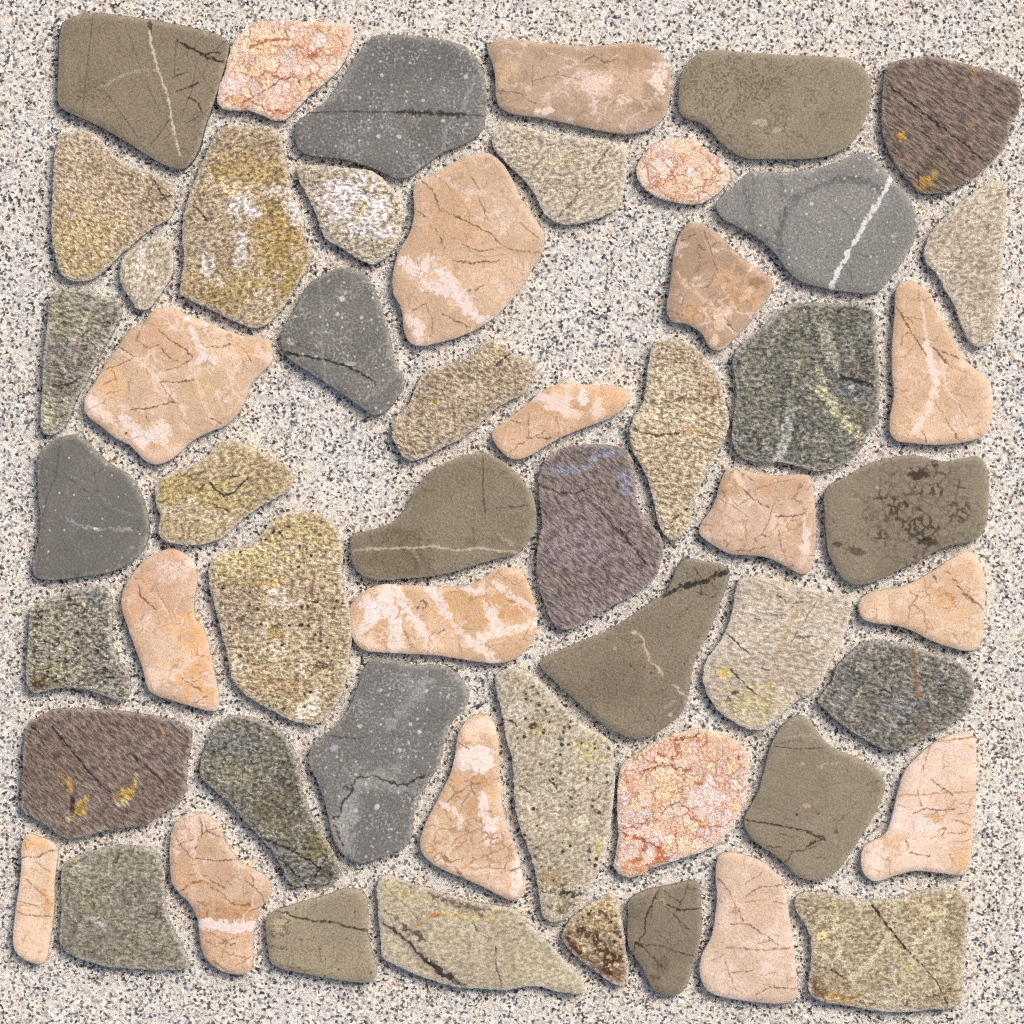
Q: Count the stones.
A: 55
